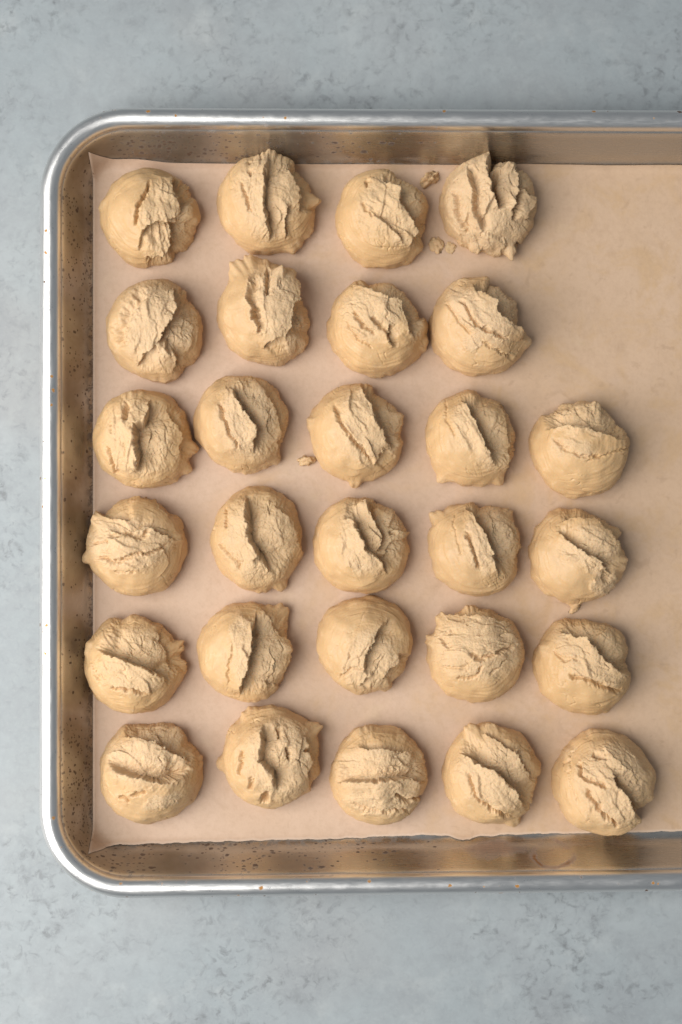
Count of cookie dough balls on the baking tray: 28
